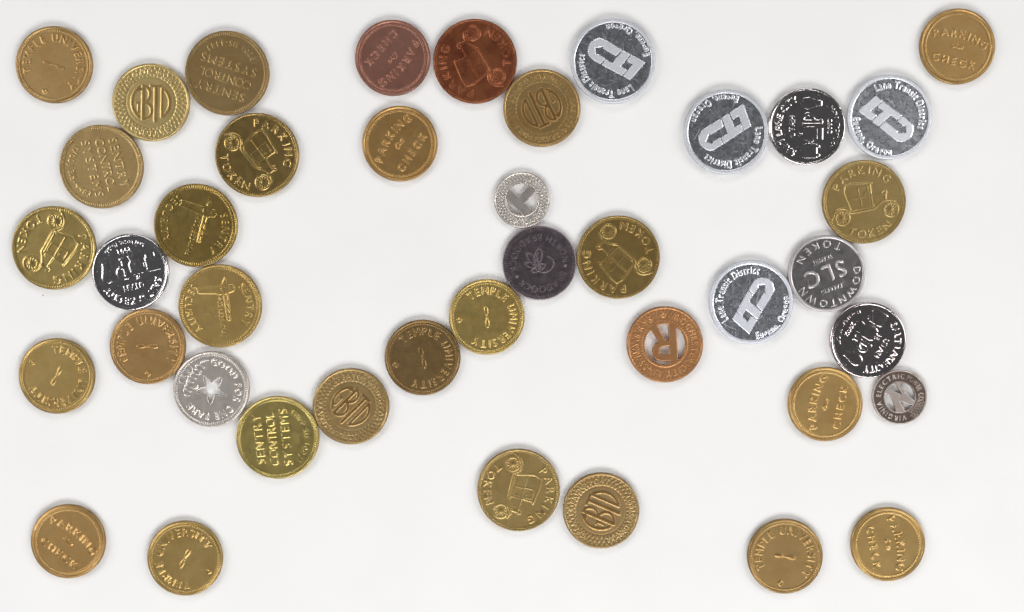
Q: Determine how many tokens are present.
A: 41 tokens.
